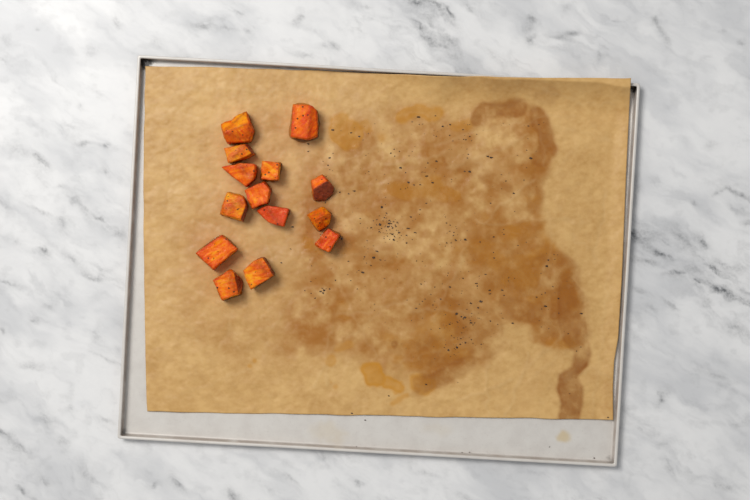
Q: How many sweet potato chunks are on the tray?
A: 14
